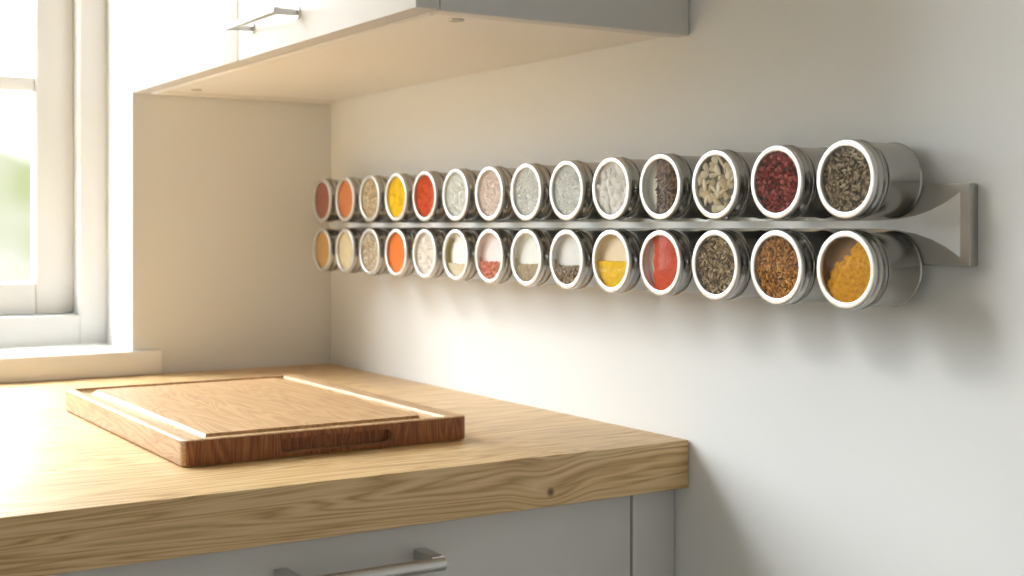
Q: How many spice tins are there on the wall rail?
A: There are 28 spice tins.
